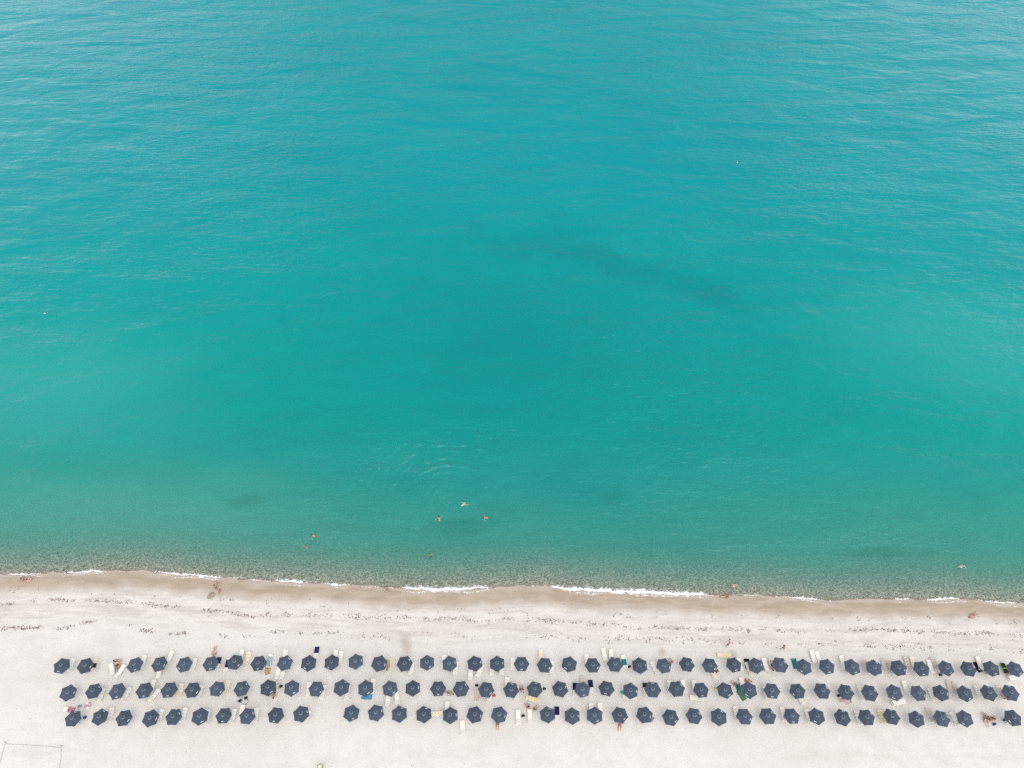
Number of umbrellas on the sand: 116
